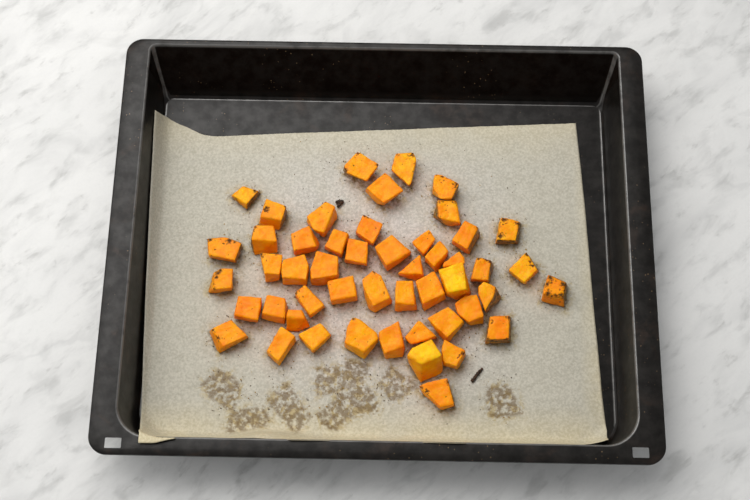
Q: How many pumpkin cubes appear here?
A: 50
